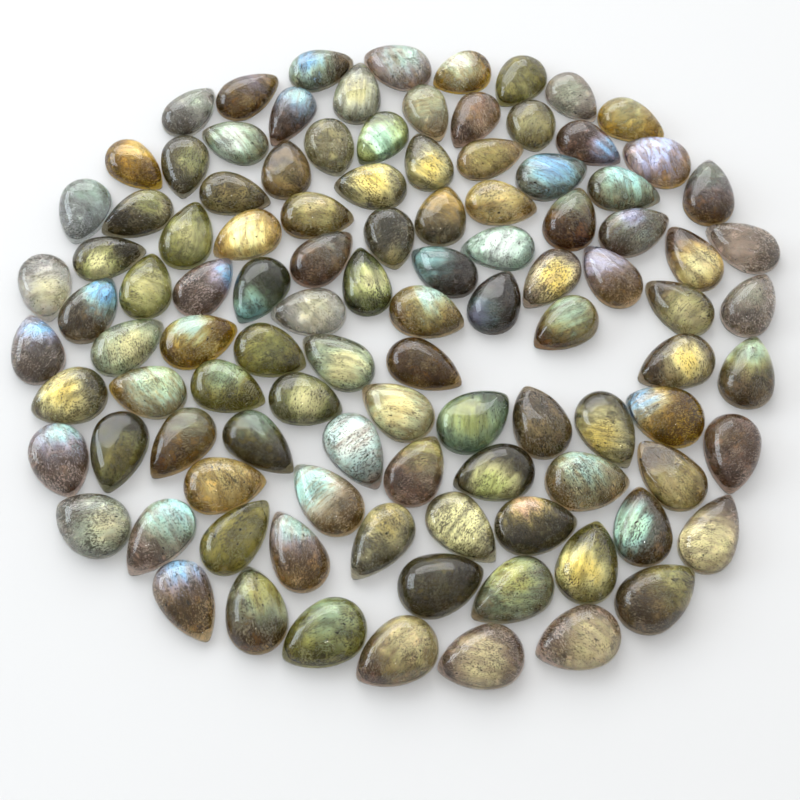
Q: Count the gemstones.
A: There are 106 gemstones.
